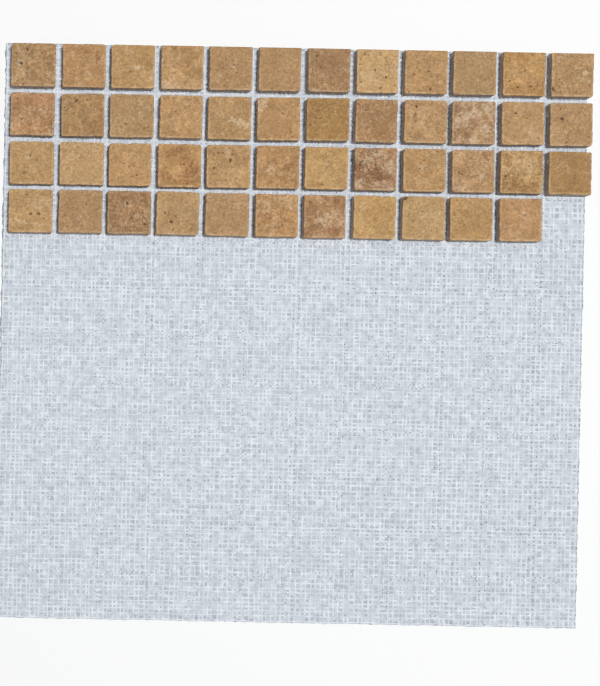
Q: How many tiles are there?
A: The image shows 47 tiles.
